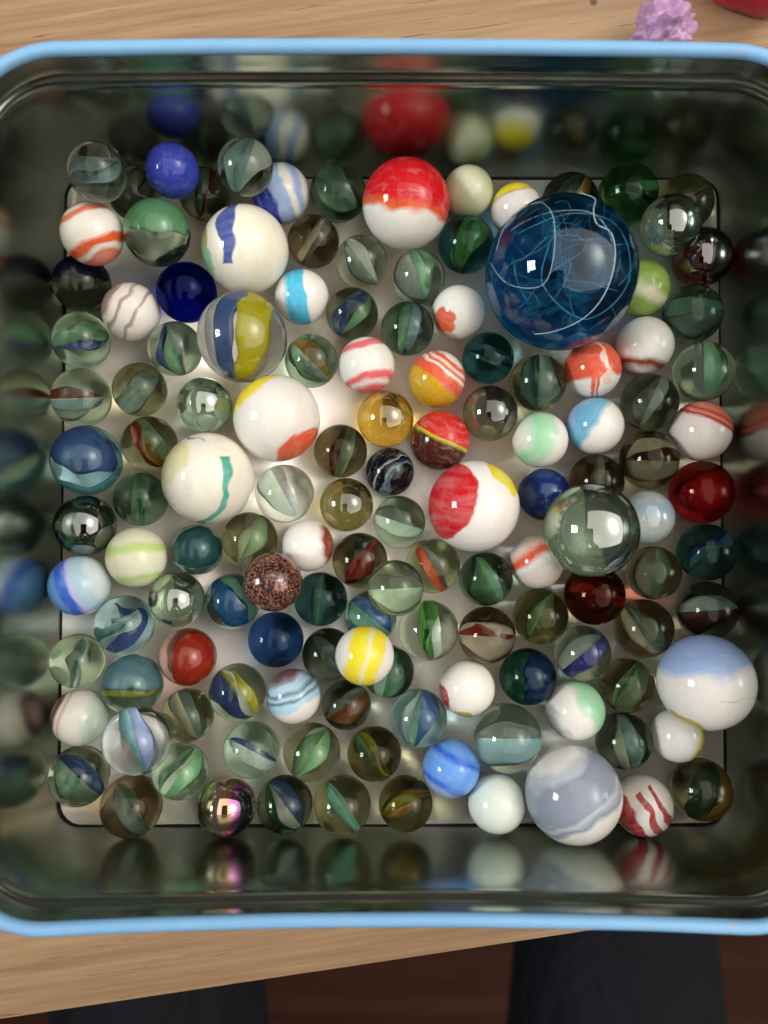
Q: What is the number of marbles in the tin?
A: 133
